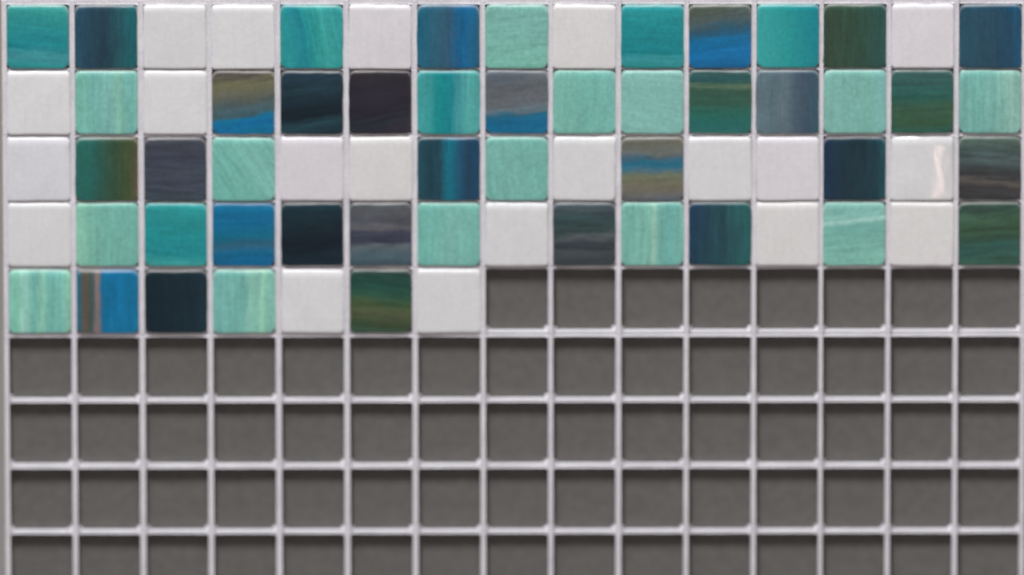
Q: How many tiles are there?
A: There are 67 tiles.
